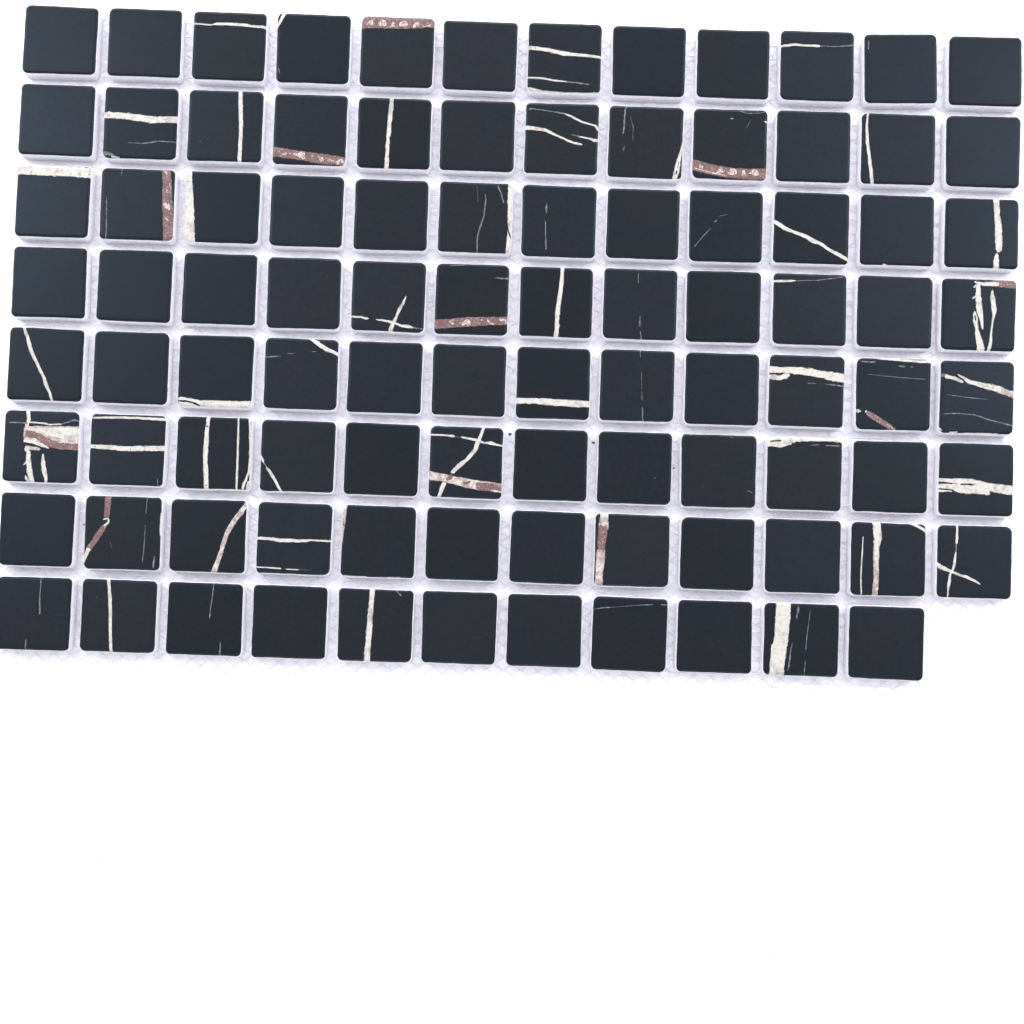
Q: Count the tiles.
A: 95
